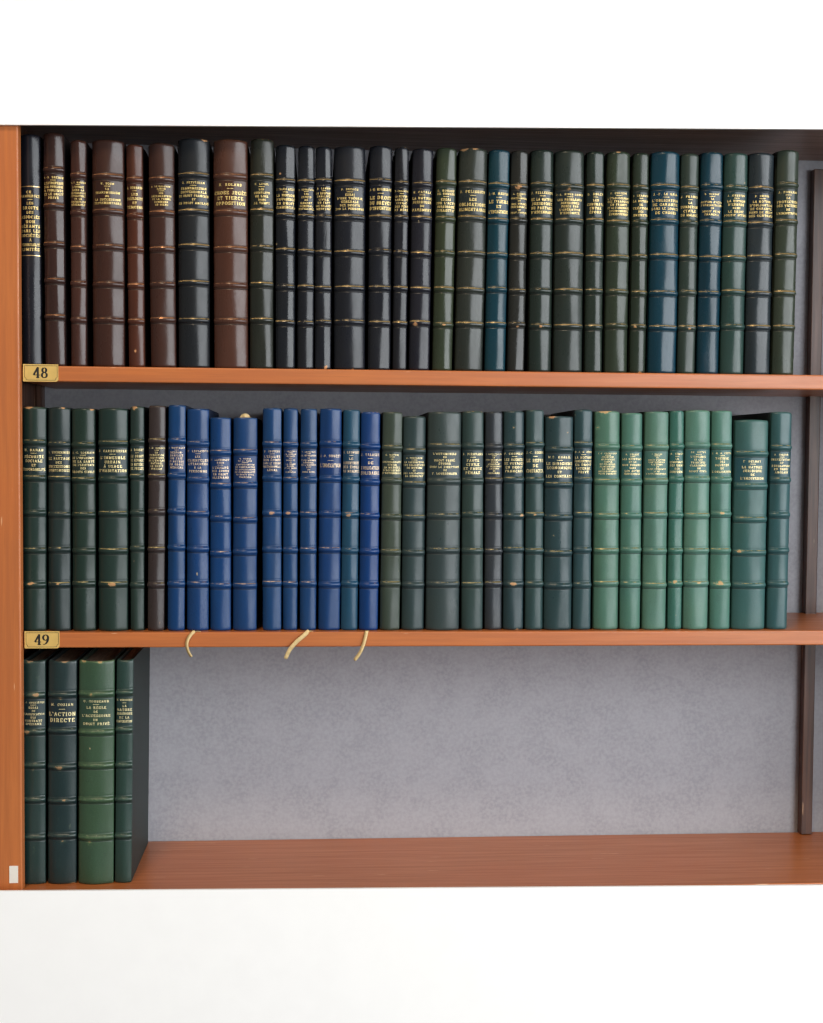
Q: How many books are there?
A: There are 68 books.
